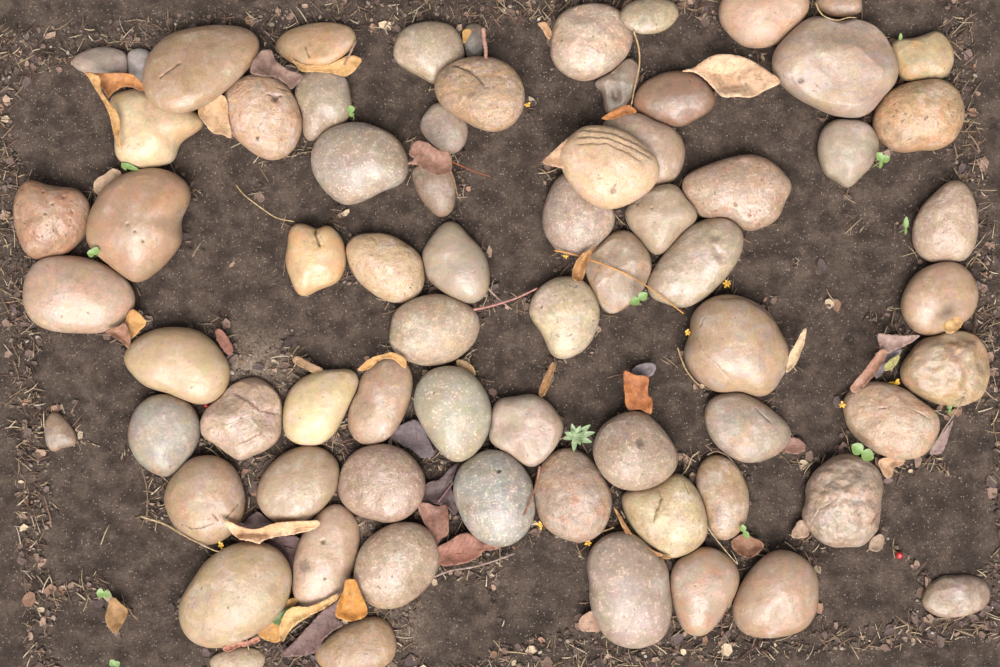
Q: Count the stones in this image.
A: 70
